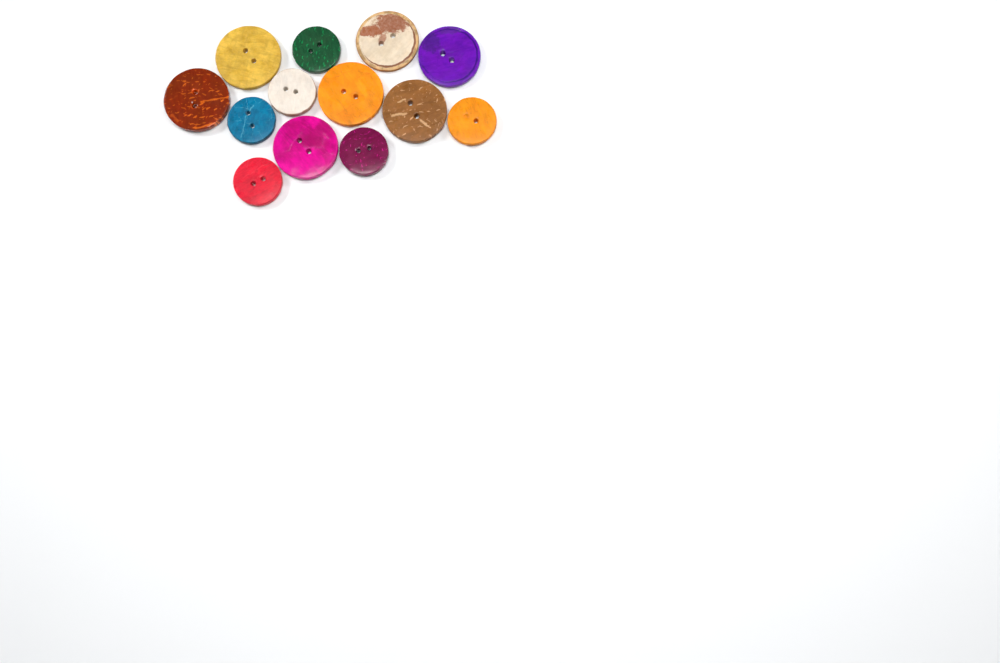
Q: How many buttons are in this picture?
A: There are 13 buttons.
